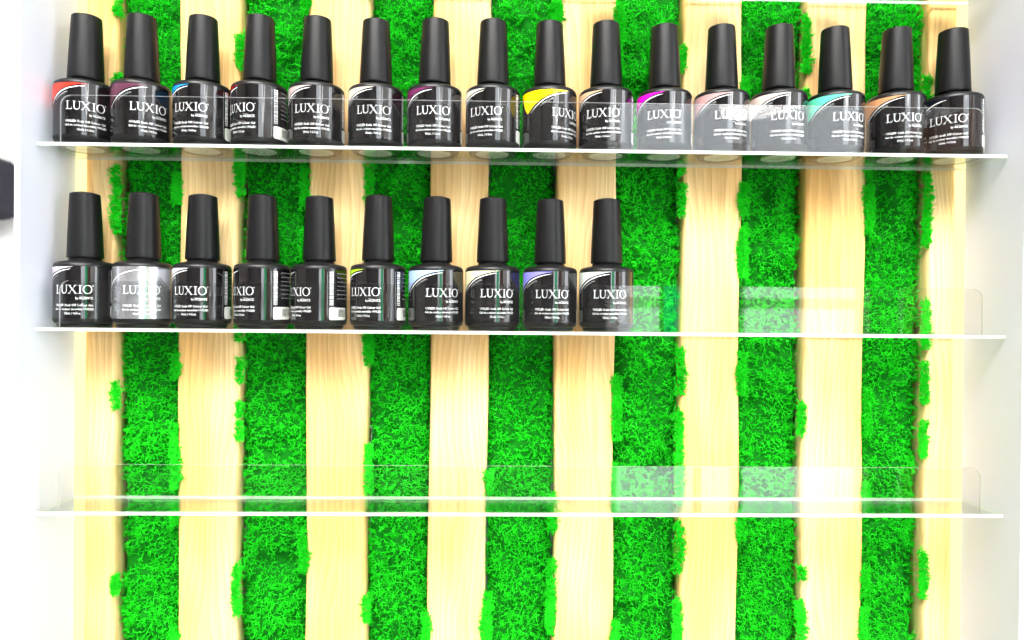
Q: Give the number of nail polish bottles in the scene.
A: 26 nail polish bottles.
